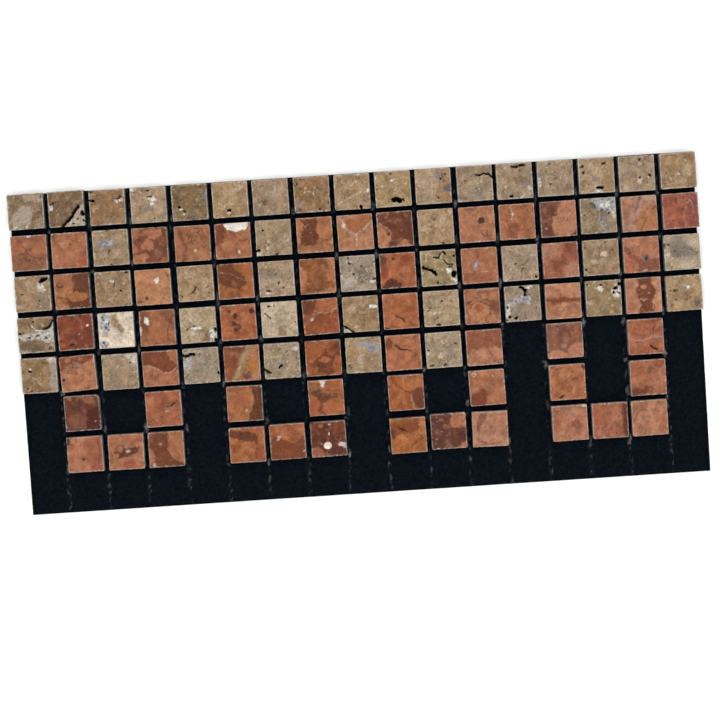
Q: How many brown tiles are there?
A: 45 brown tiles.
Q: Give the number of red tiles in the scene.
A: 57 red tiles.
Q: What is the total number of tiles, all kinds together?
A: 102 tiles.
